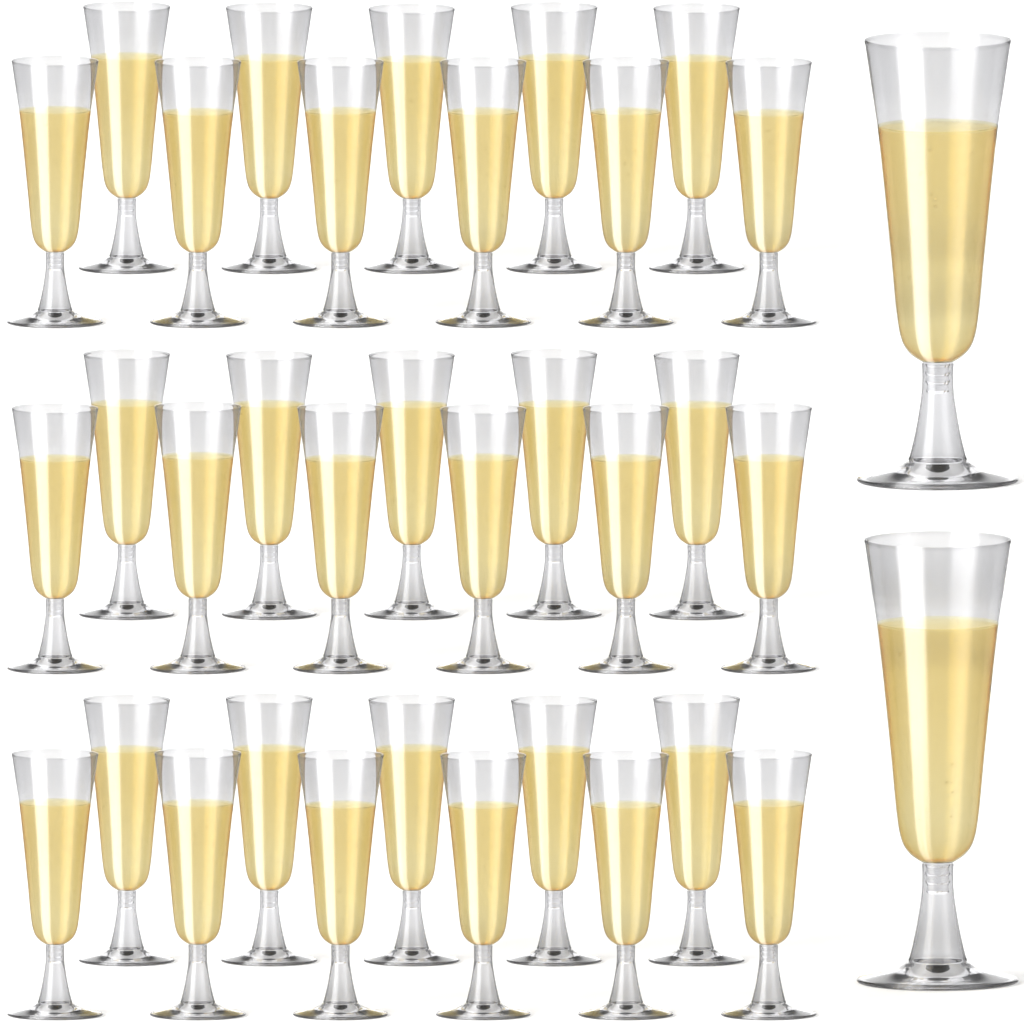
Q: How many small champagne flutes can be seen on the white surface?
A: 33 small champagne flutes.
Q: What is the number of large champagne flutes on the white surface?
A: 2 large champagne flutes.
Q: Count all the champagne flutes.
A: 35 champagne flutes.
